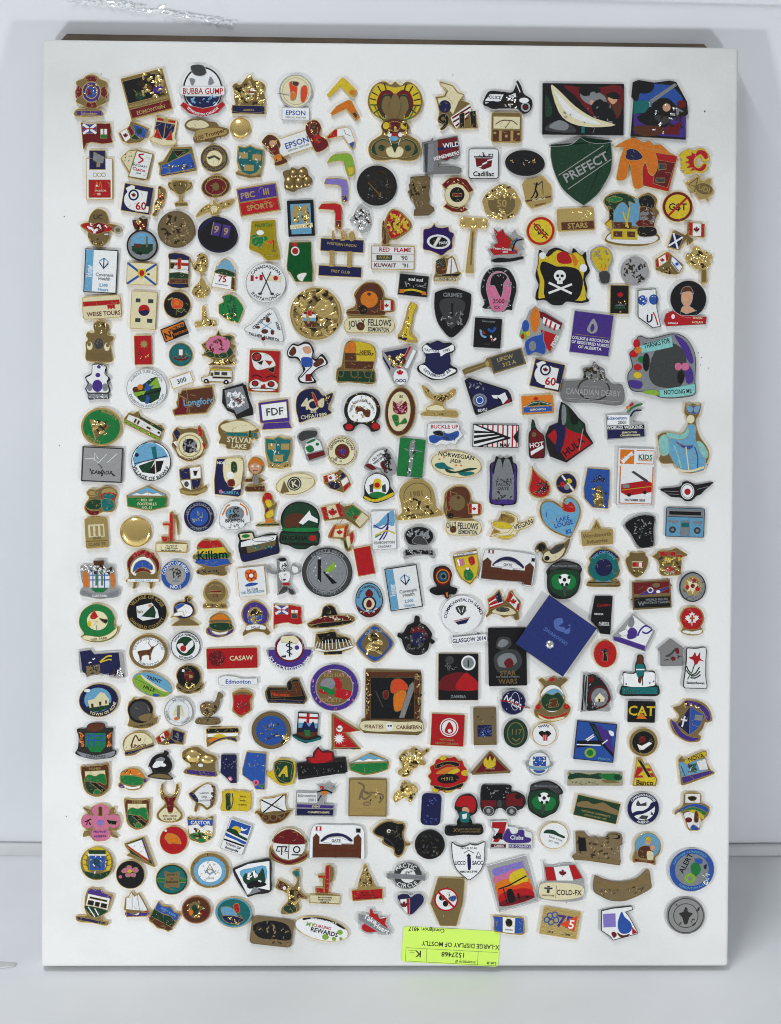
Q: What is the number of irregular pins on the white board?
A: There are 198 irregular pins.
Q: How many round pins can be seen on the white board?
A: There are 53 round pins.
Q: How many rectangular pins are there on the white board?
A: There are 48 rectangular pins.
